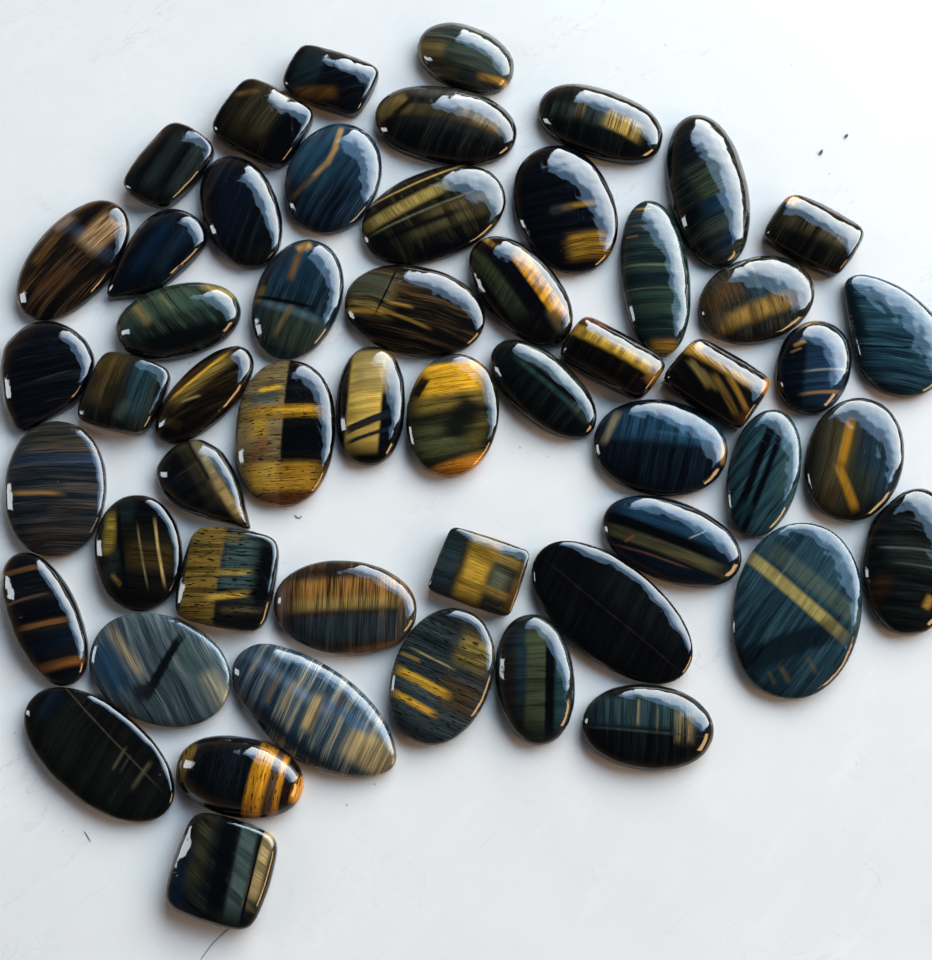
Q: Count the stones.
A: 53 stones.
